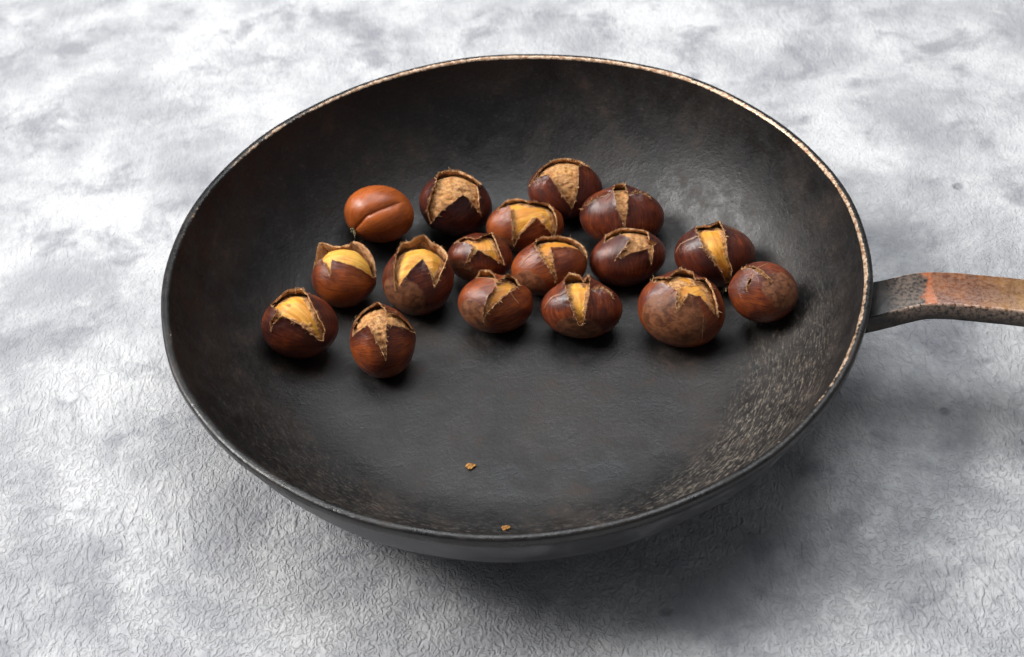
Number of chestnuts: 17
